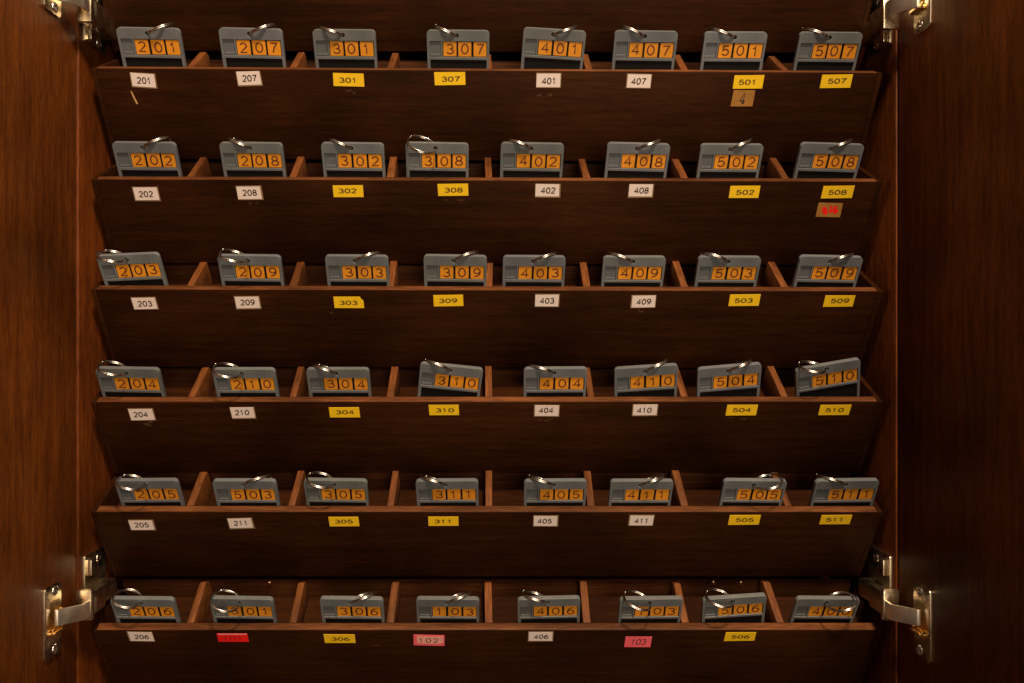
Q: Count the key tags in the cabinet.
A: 48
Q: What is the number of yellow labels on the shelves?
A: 22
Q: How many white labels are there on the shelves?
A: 22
